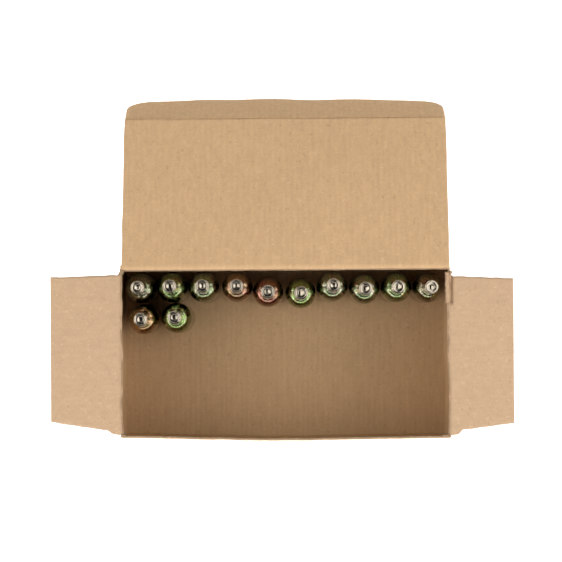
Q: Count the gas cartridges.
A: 12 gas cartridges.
